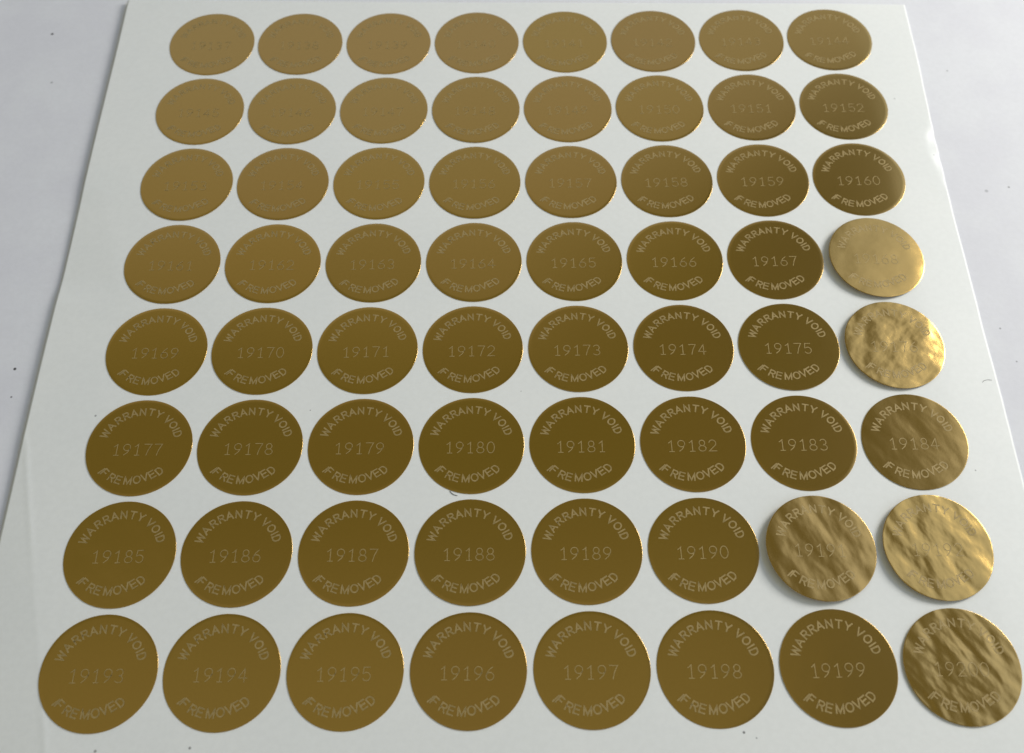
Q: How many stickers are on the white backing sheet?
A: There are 64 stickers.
